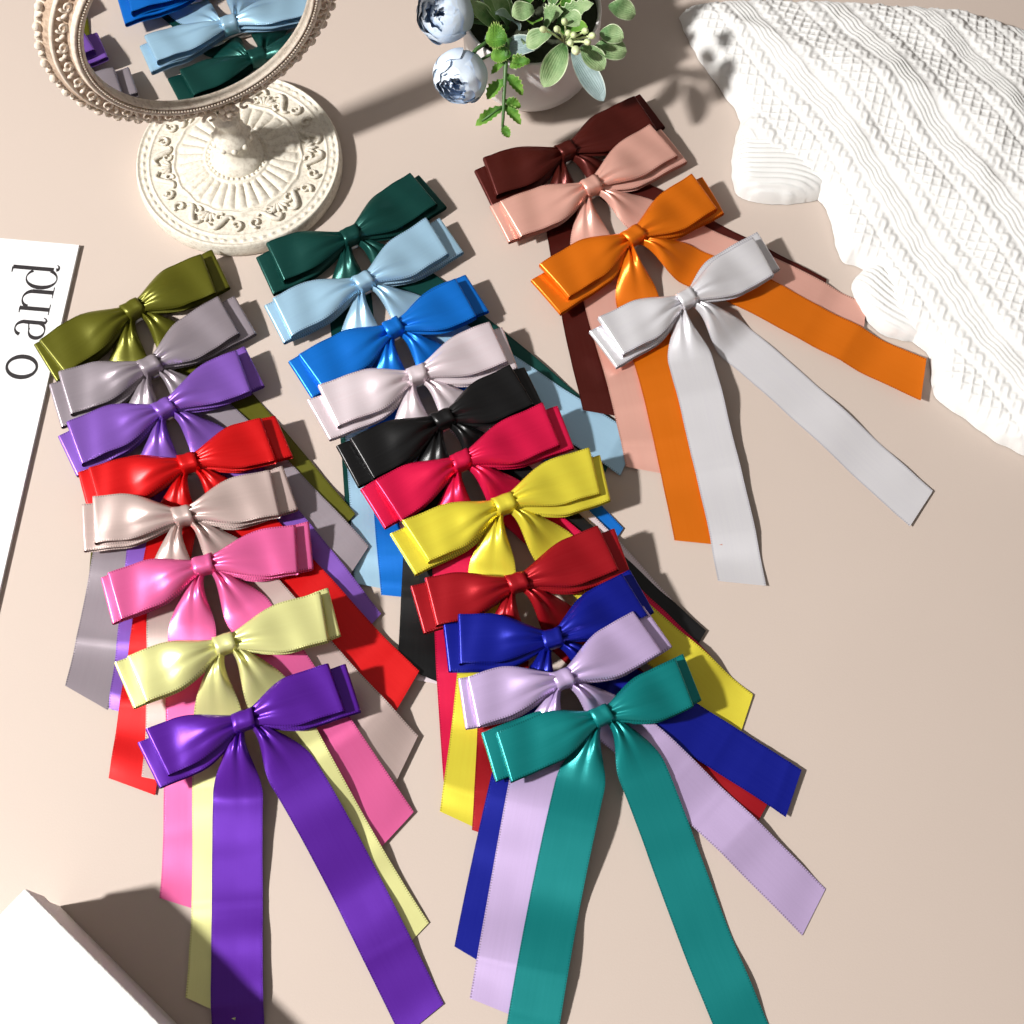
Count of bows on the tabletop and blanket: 23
